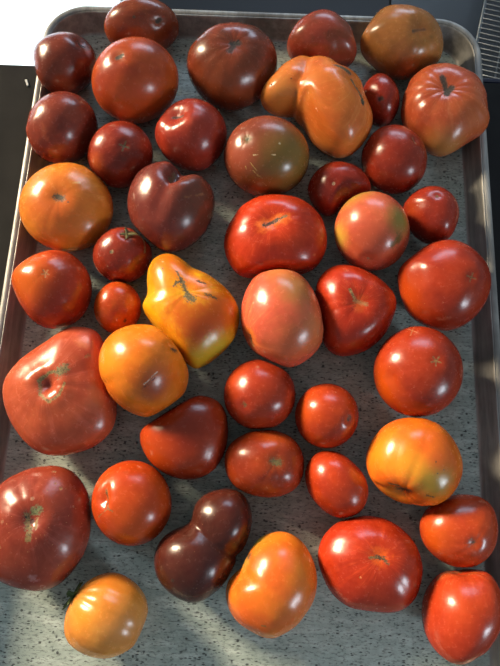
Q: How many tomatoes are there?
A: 44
